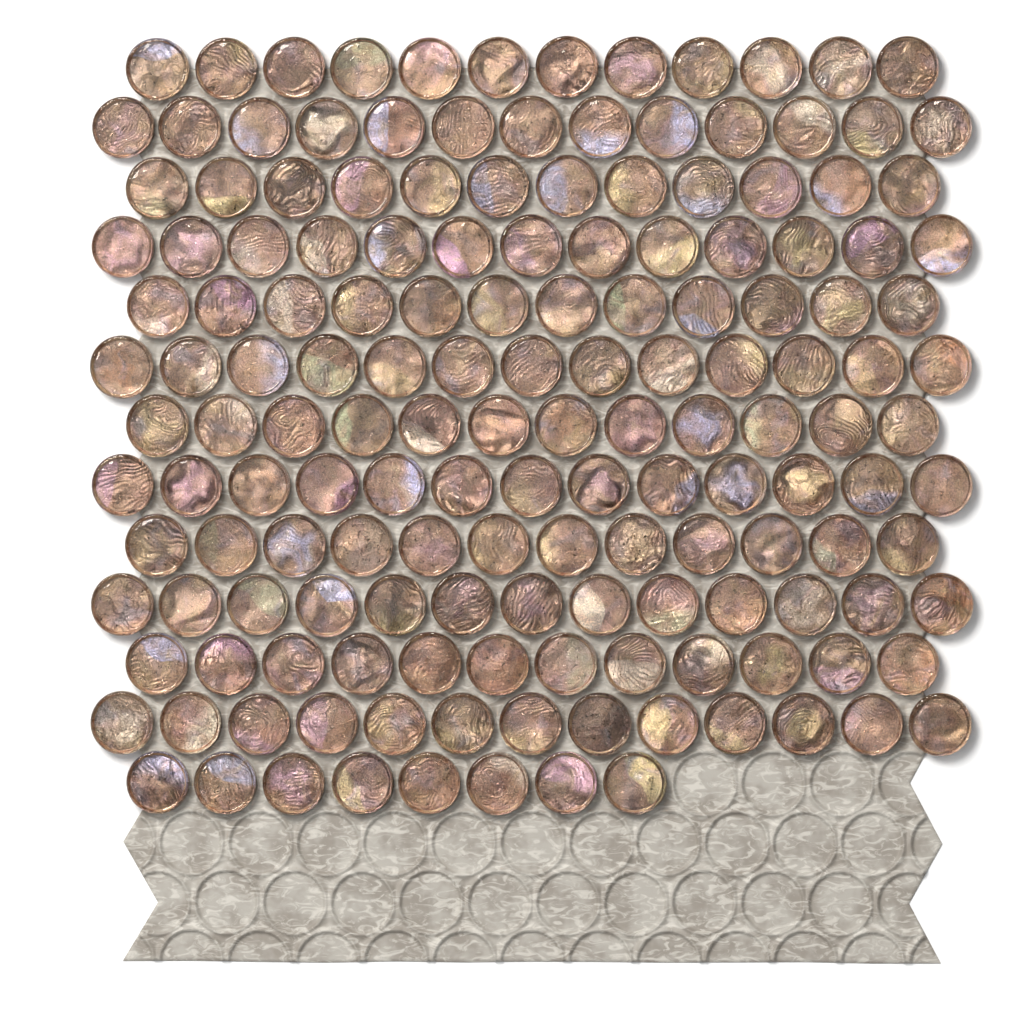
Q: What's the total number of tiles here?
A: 158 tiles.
